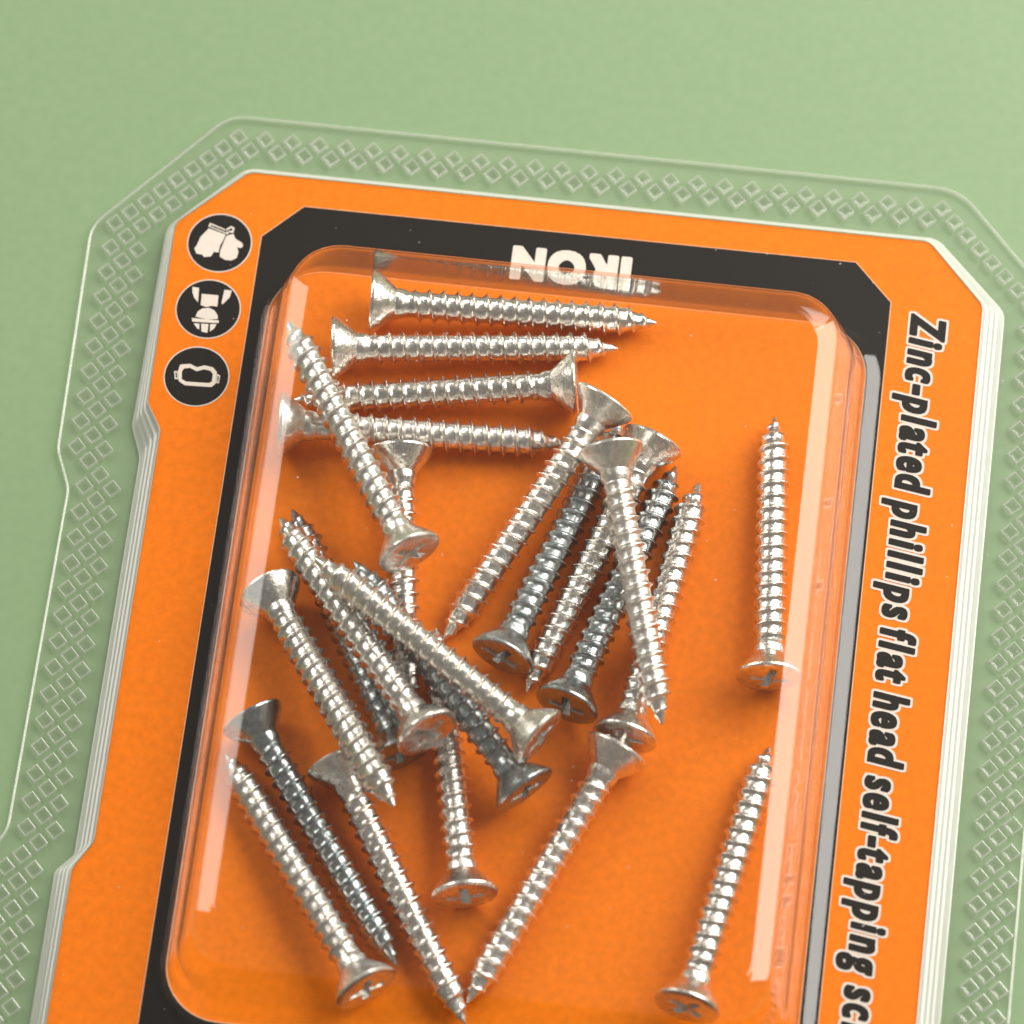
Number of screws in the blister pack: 24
